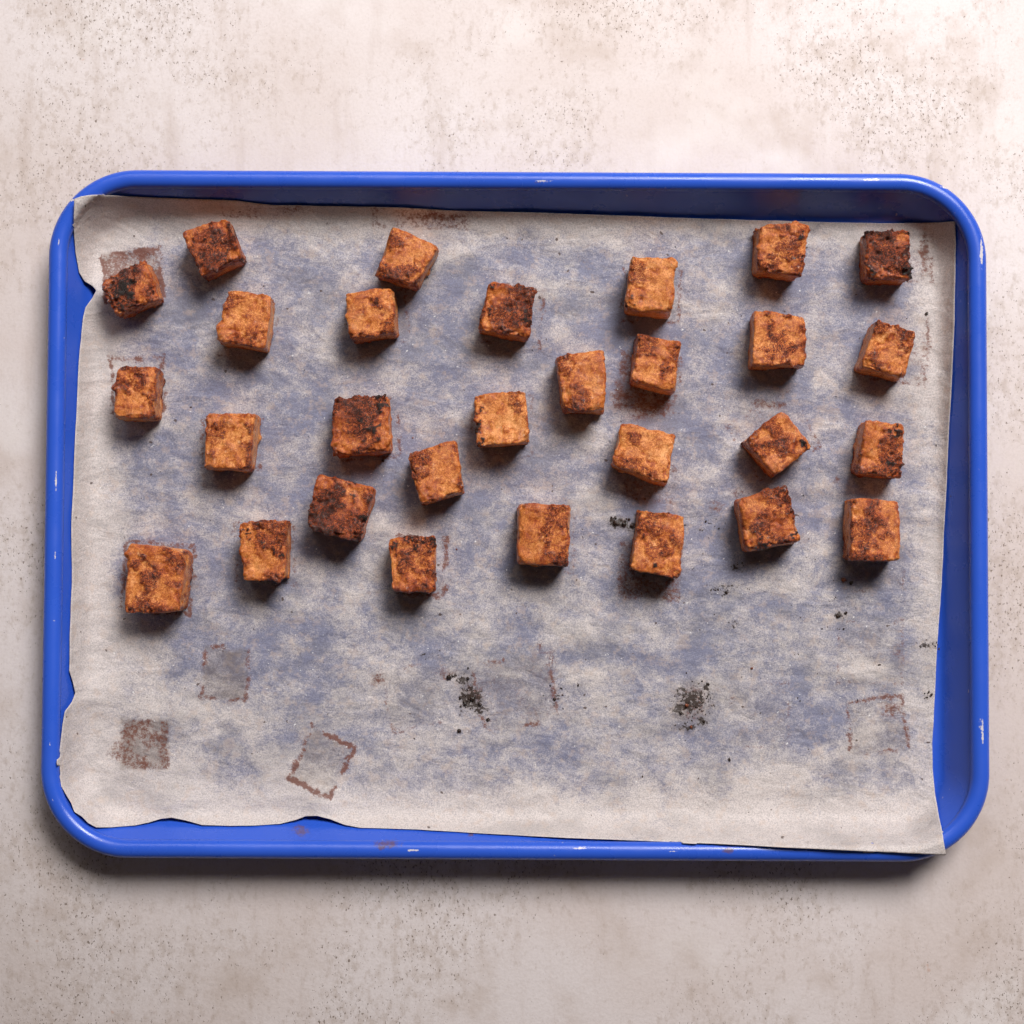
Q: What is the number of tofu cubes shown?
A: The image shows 29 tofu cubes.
